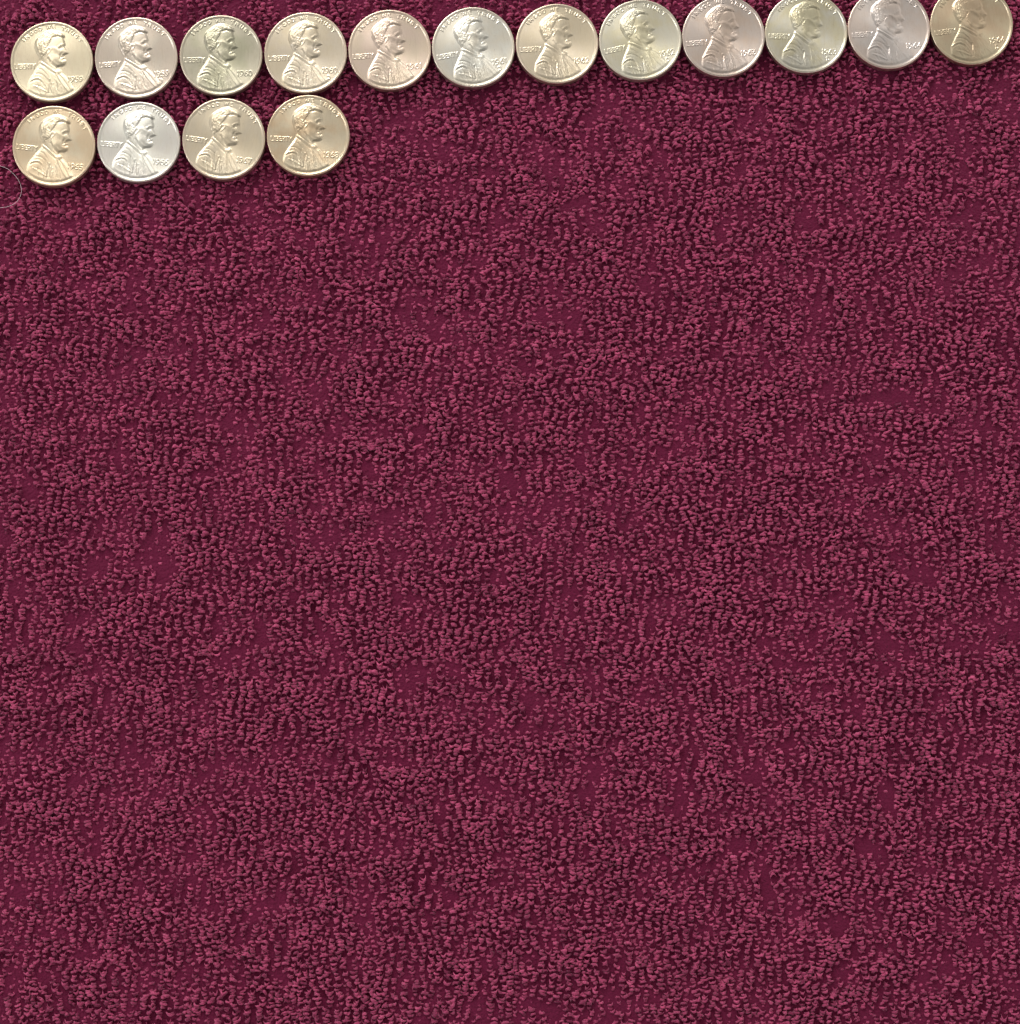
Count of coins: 16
